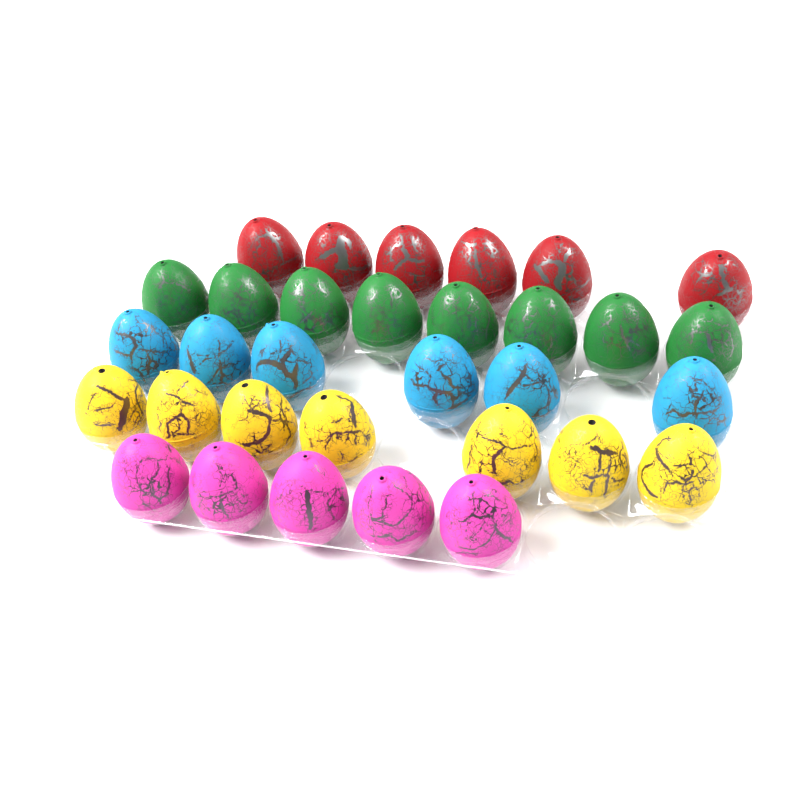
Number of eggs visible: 32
